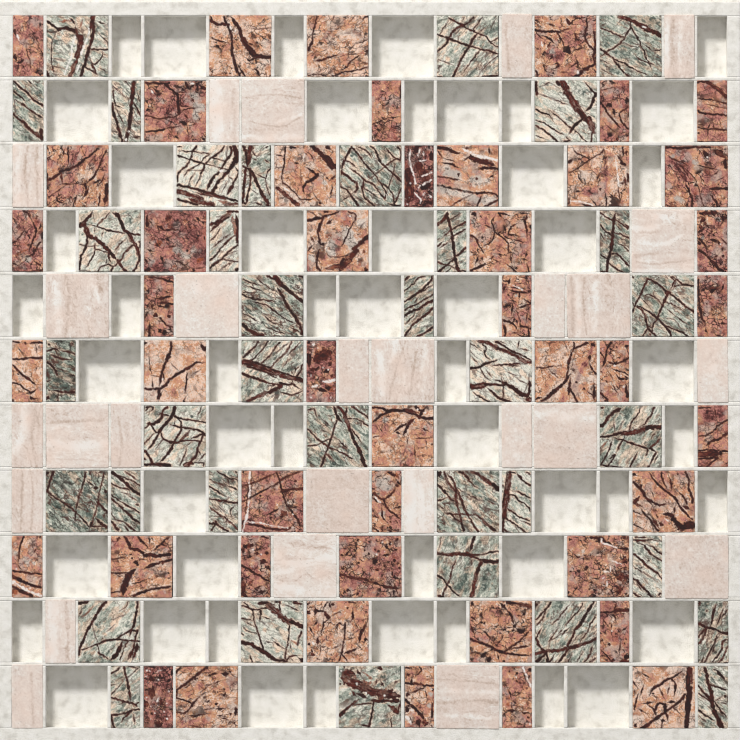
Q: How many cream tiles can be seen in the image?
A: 26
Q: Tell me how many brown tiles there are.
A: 45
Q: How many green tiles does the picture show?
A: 36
